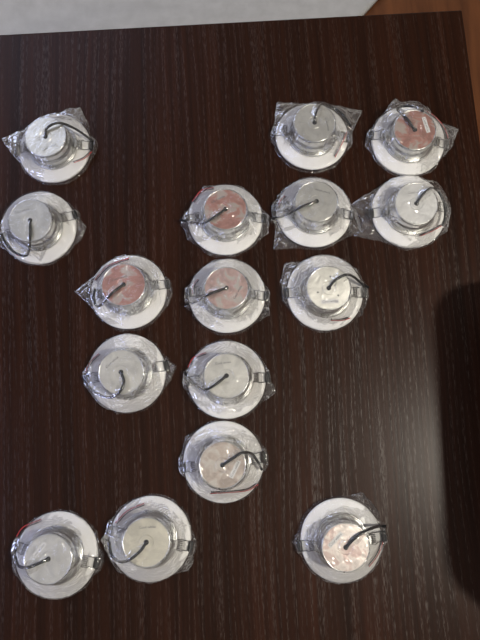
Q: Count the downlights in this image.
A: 16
